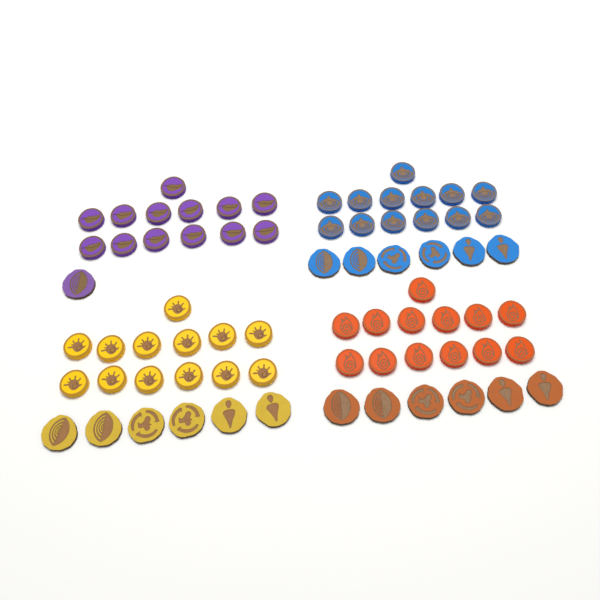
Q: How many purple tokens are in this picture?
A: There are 14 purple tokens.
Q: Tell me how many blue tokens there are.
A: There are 19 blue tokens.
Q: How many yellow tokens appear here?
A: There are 19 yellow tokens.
